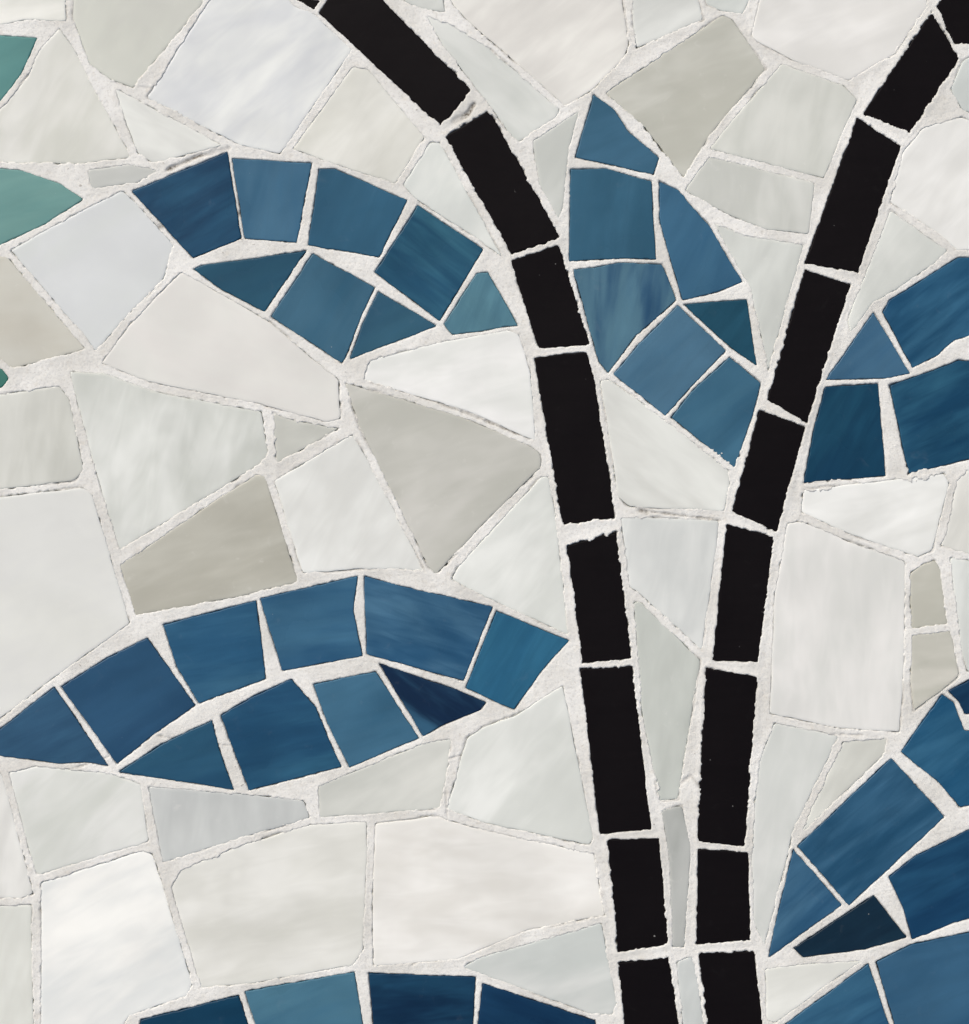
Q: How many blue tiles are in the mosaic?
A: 41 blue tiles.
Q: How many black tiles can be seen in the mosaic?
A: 18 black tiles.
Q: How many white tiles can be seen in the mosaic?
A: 58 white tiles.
